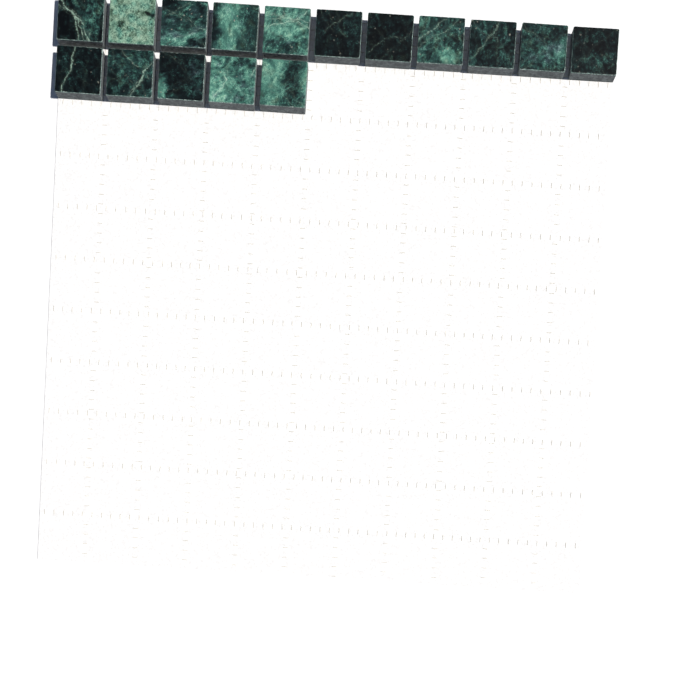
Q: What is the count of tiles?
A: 16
